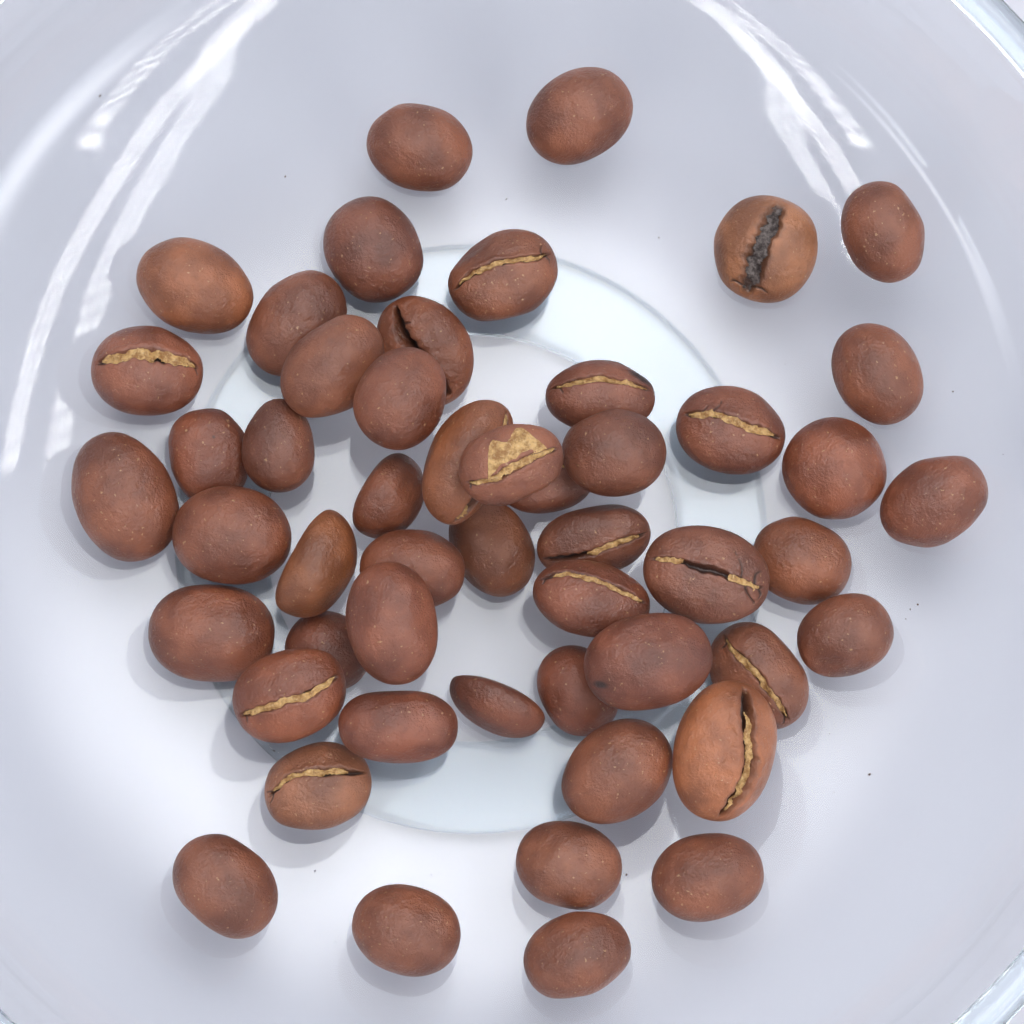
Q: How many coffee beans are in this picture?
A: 51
